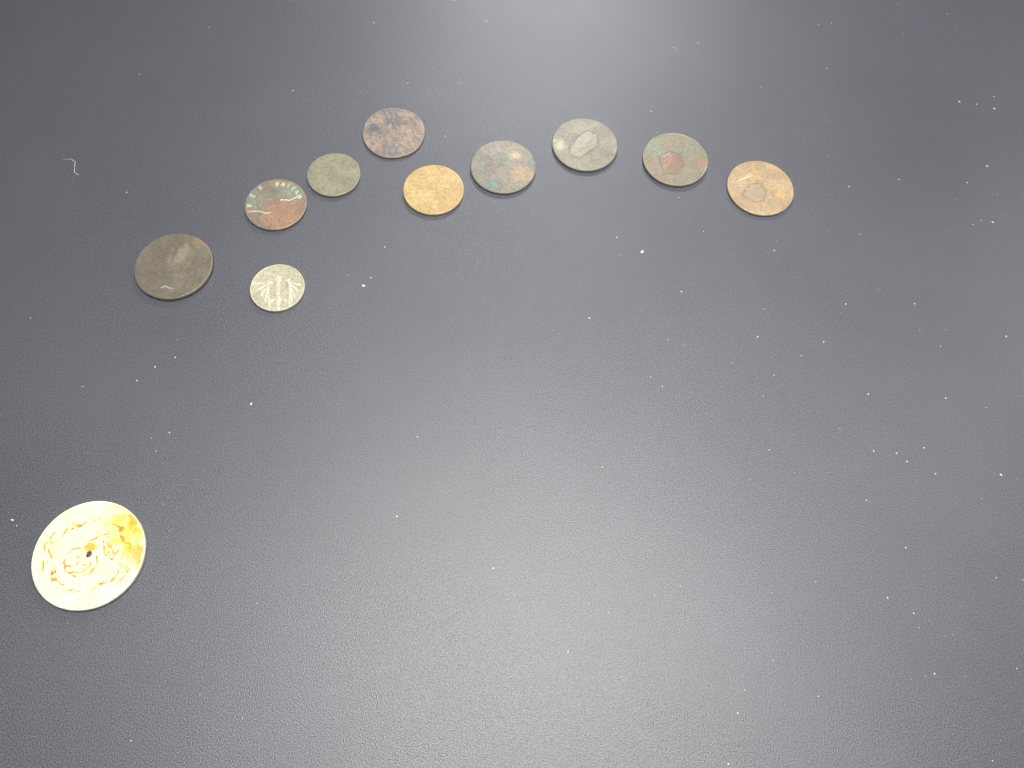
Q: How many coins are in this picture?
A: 10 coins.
